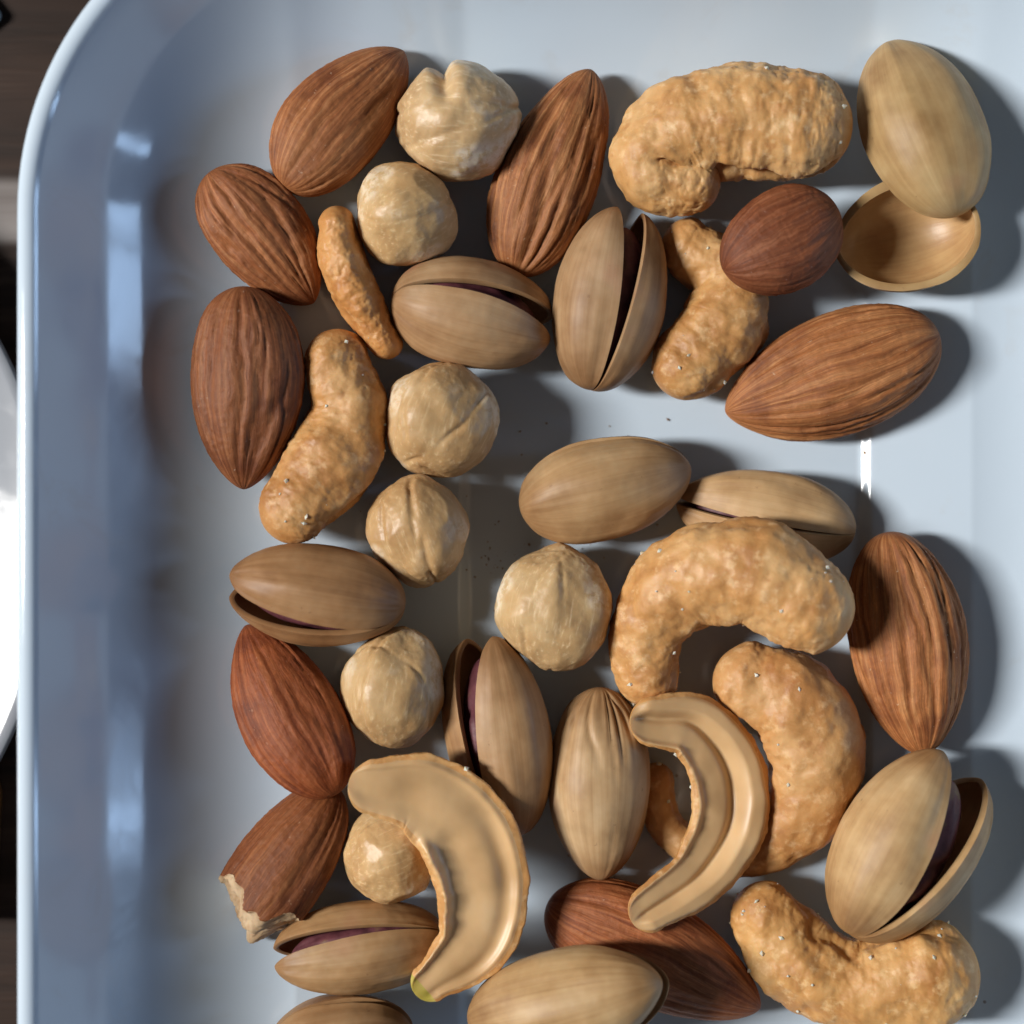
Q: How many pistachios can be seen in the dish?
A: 12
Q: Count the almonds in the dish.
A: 10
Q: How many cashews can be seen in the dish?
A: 9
